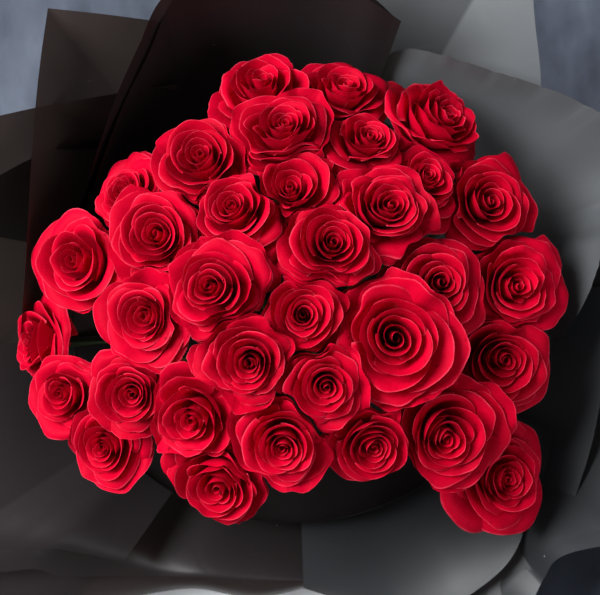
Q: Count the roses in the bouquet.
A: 34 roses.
